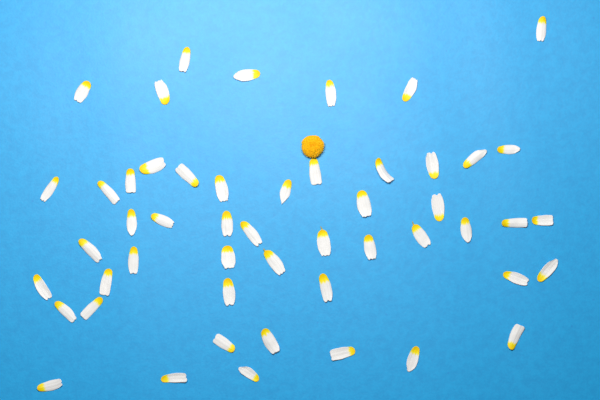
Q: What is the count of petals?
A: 51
